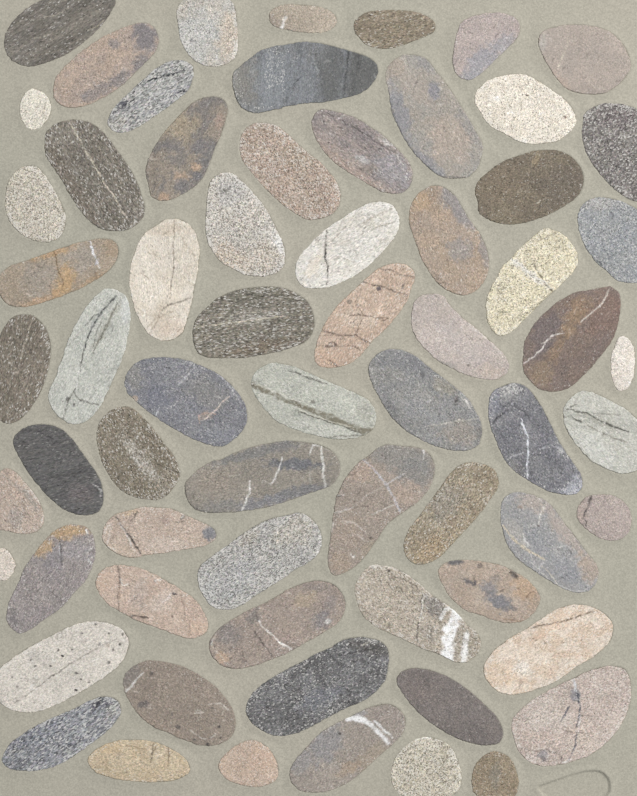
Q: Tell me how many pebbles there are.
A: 66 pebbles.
